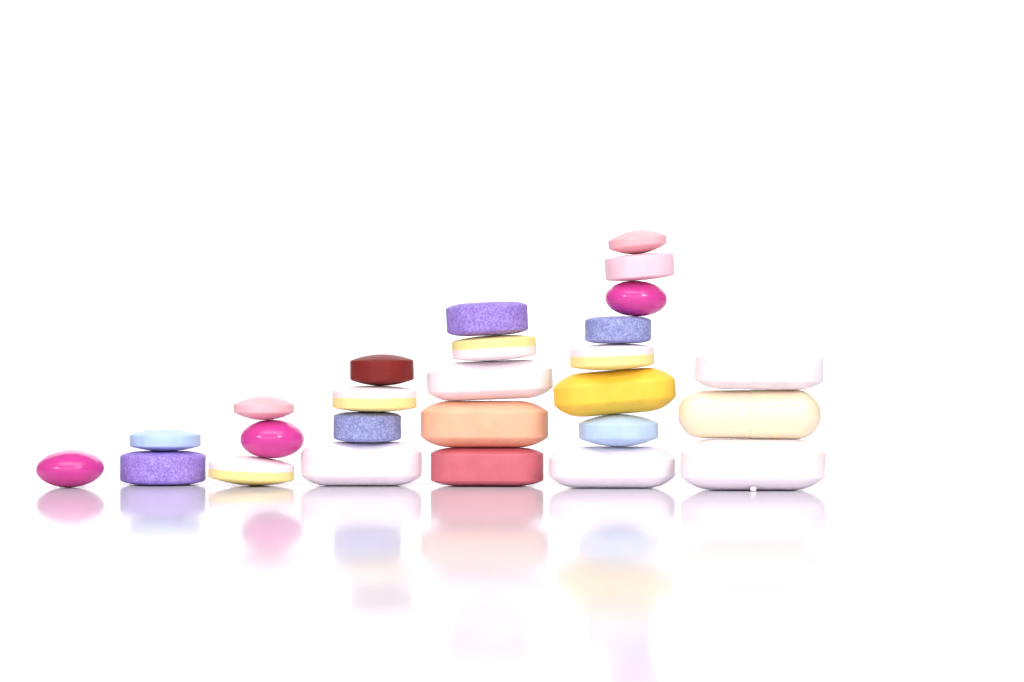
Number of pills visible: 26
